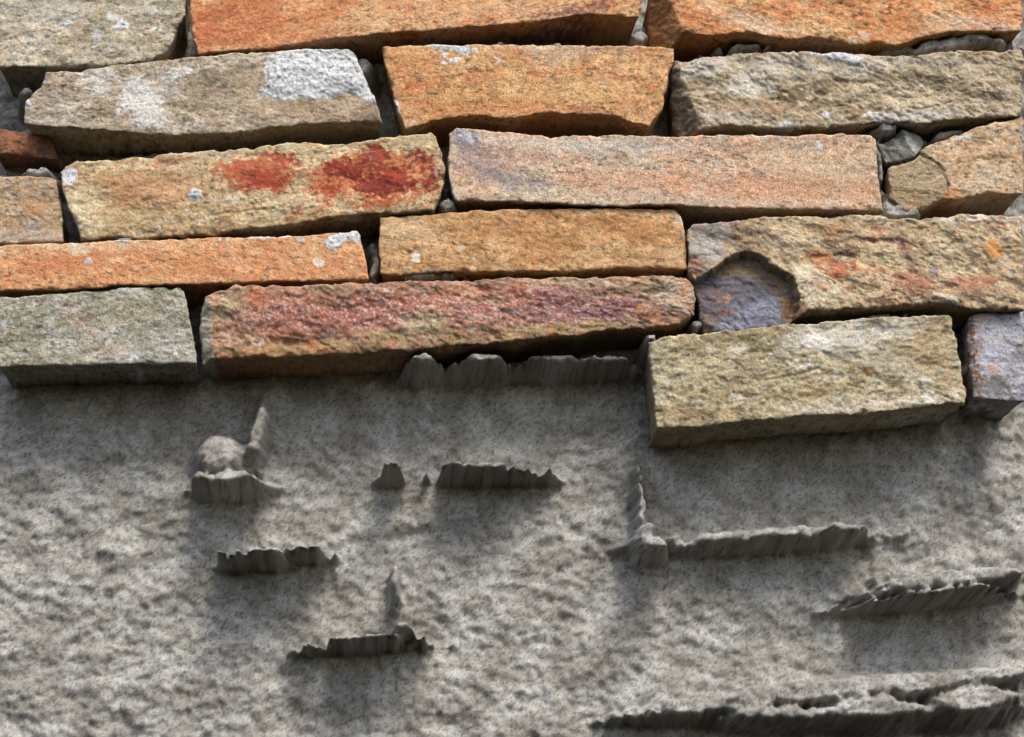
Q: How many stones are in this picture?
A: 19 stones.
